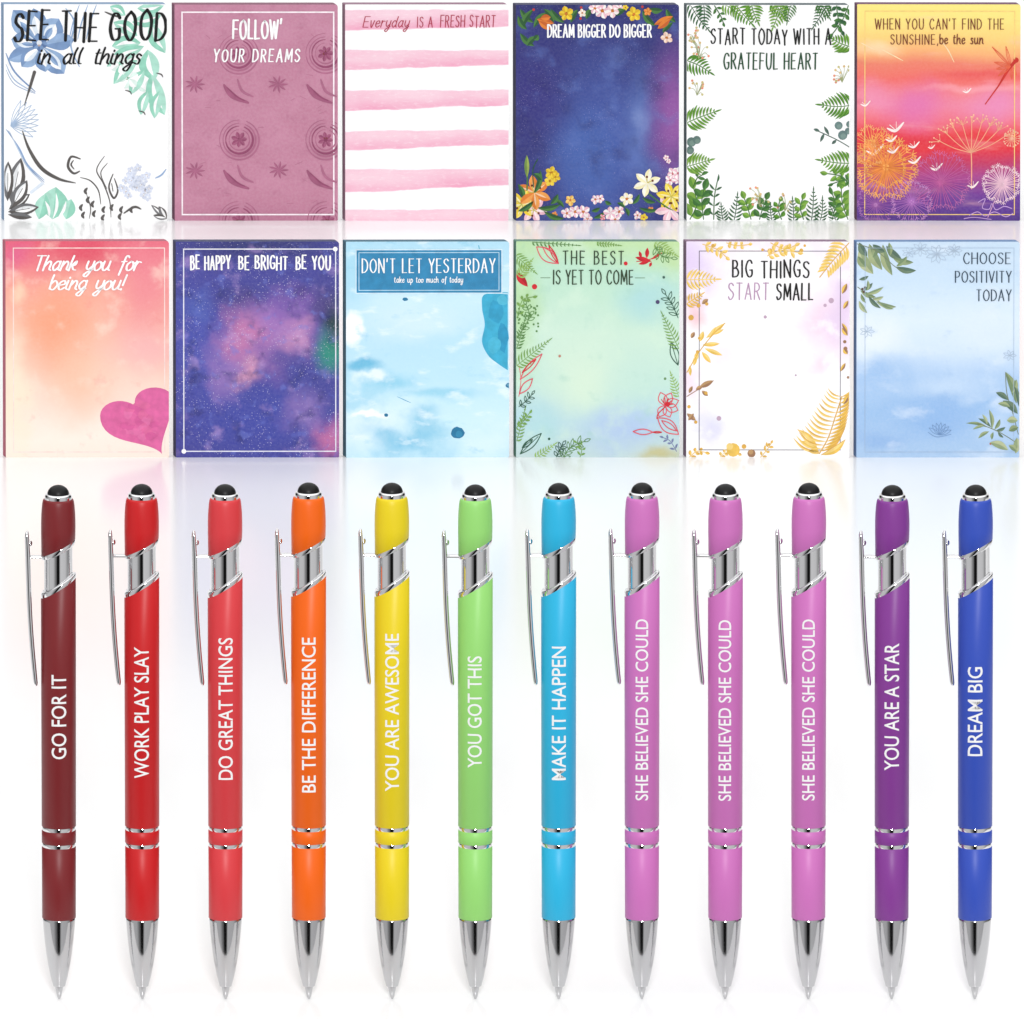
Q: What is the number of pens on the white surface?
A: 12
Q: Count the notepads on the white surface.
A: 12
